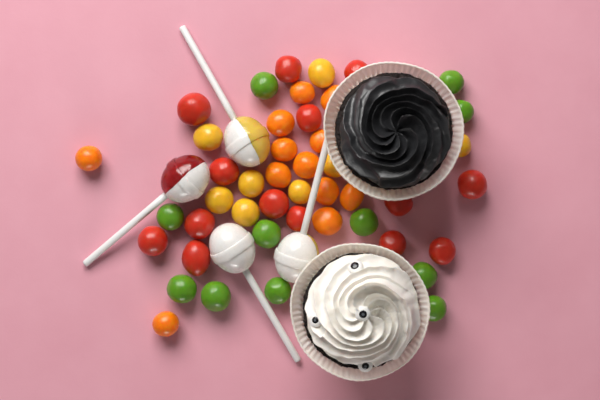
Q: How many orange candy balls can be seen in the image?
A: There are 12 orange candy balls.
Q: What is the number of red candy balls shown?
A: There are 14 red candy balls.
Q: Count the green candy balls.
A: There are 11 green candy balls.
